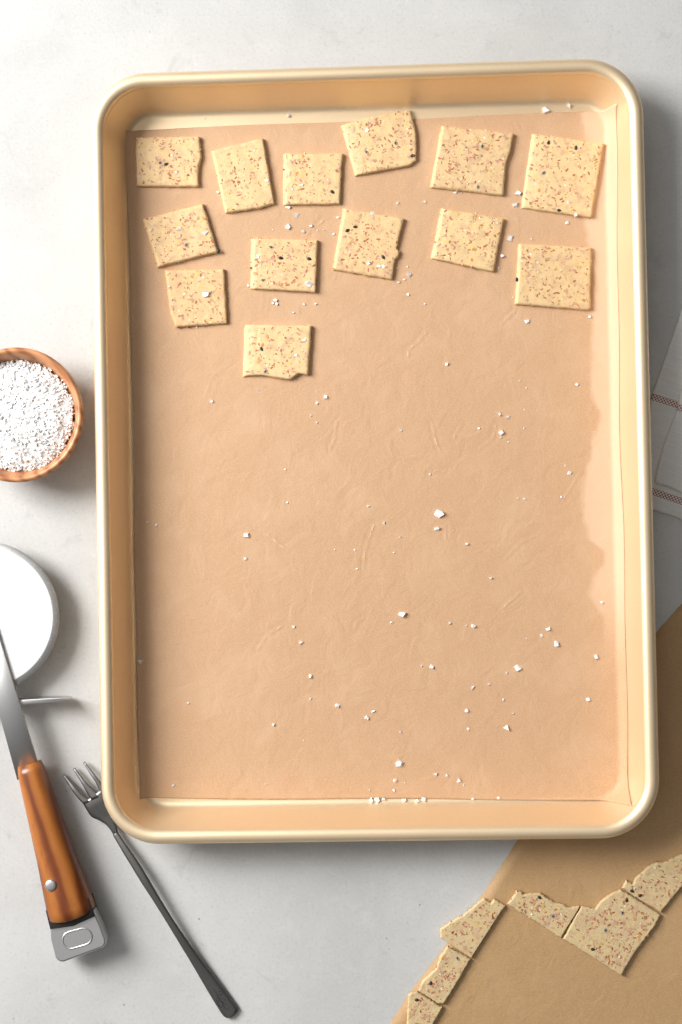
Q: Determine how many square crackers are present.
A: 13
